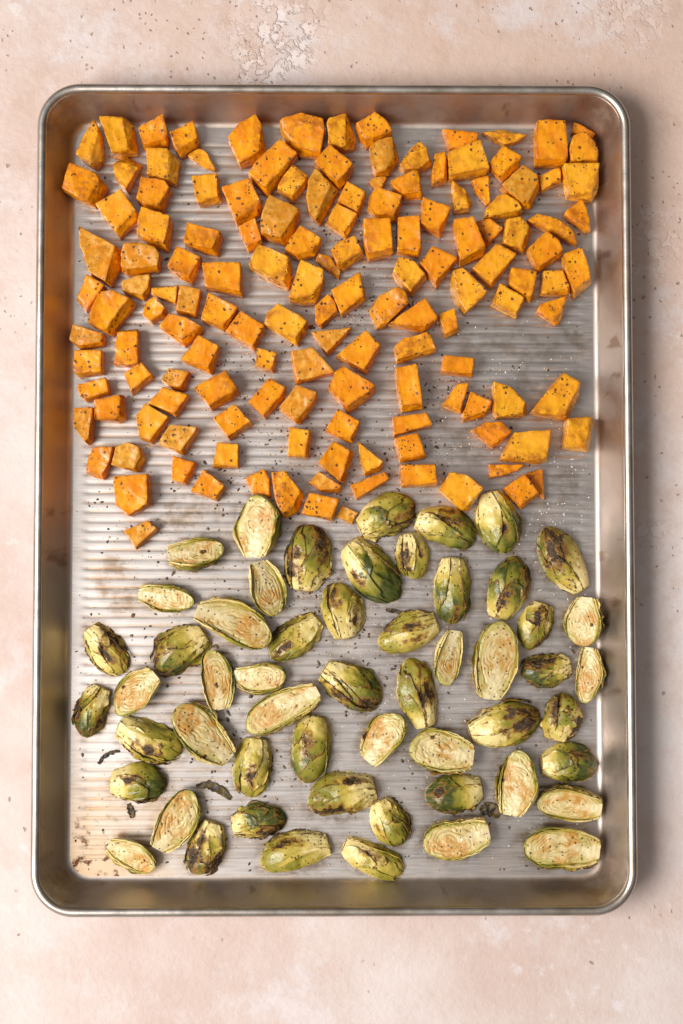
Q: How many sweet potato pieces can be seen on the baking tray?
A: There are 142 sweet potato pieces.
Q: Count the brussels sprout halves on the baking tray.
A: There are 55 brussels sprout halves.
